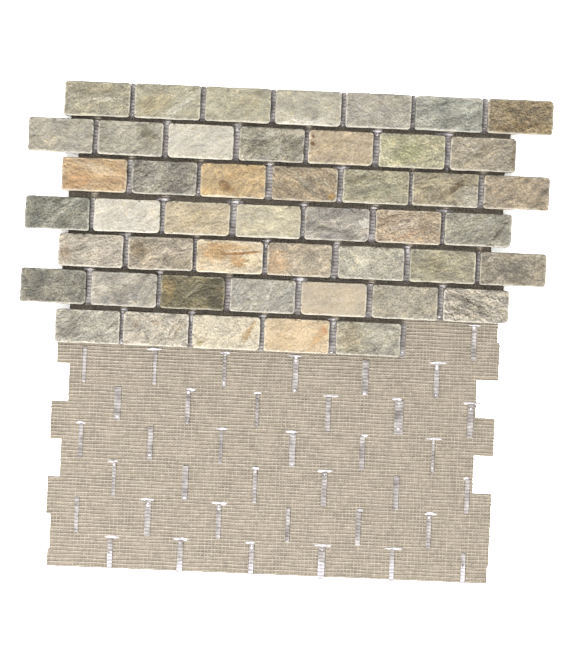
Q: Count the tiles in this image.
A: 47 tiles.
